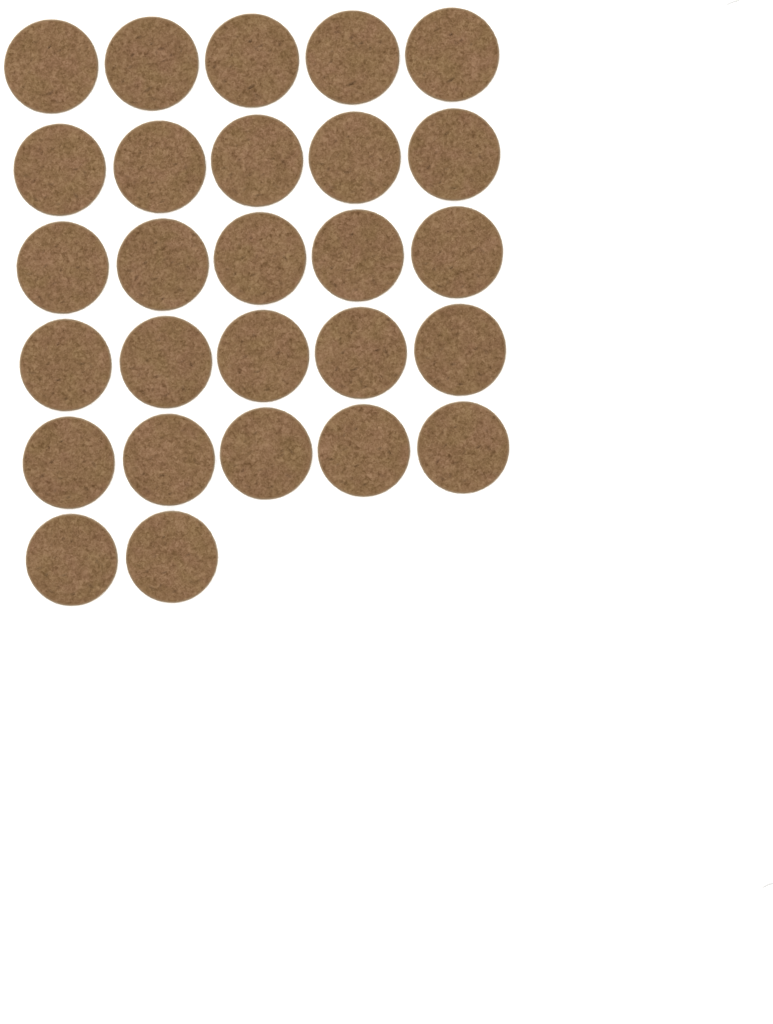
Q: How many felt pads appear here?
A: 27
